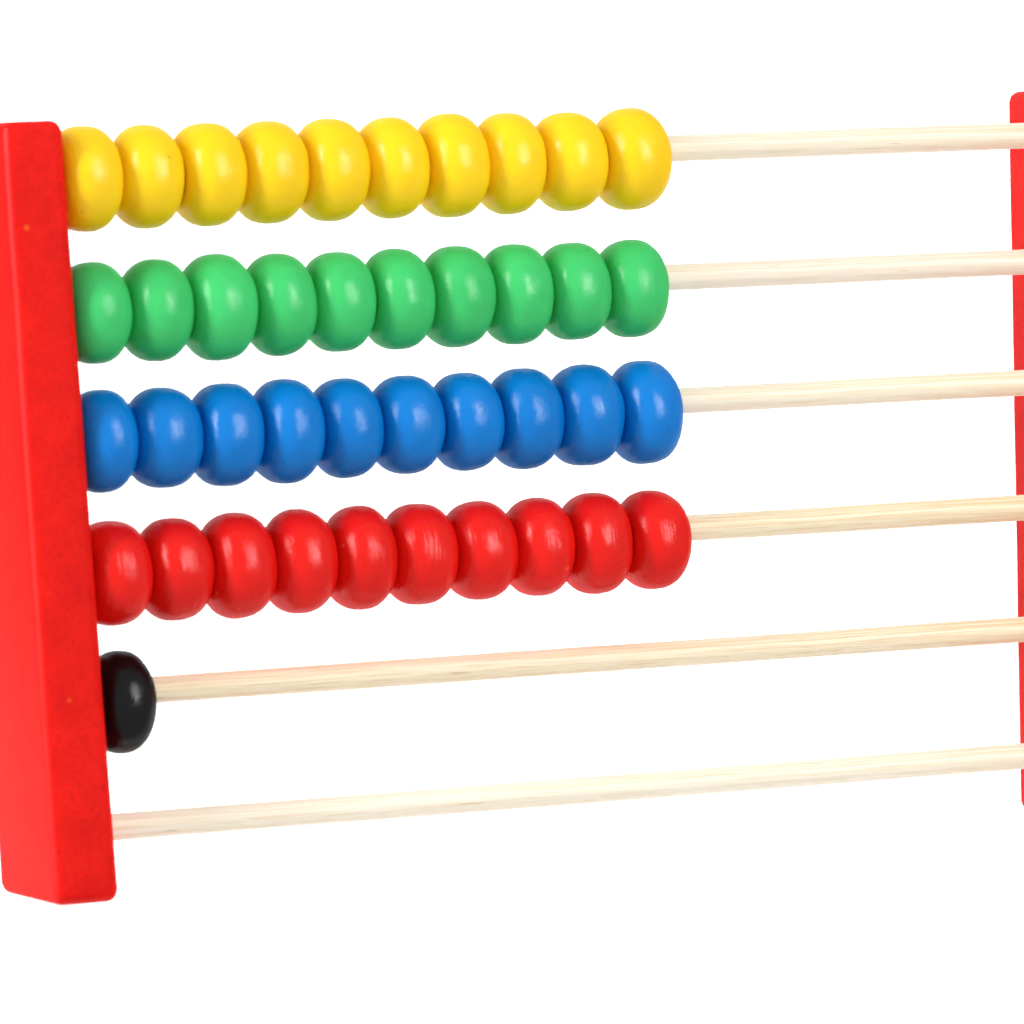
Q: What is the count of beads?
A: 41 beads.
